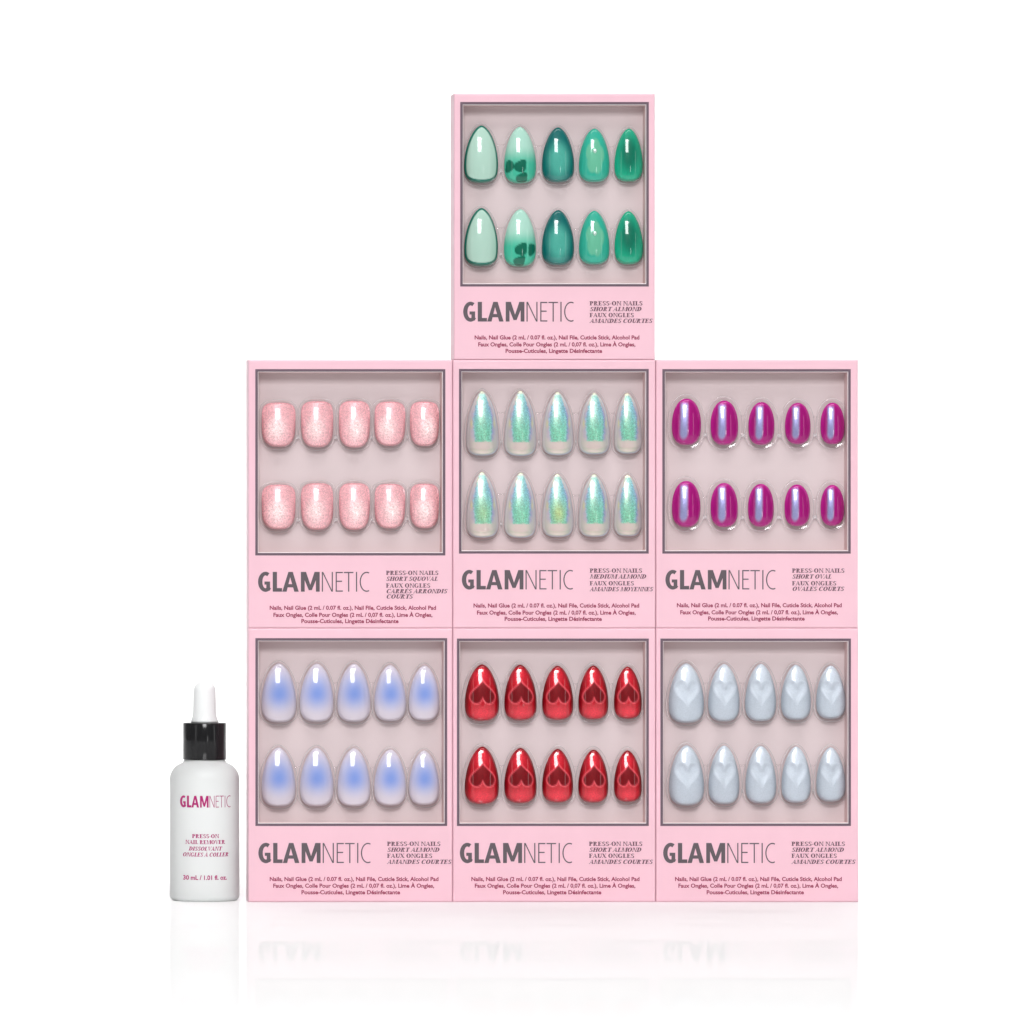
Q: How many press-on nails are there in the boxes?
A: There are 70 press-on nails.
